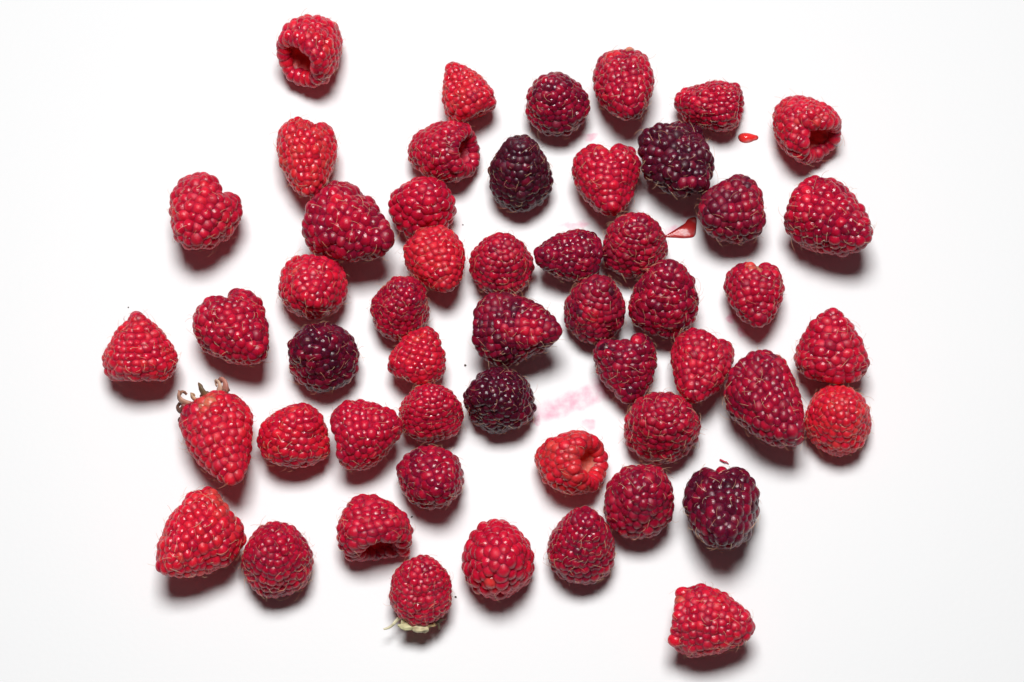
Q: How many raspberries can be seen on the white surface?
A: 52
